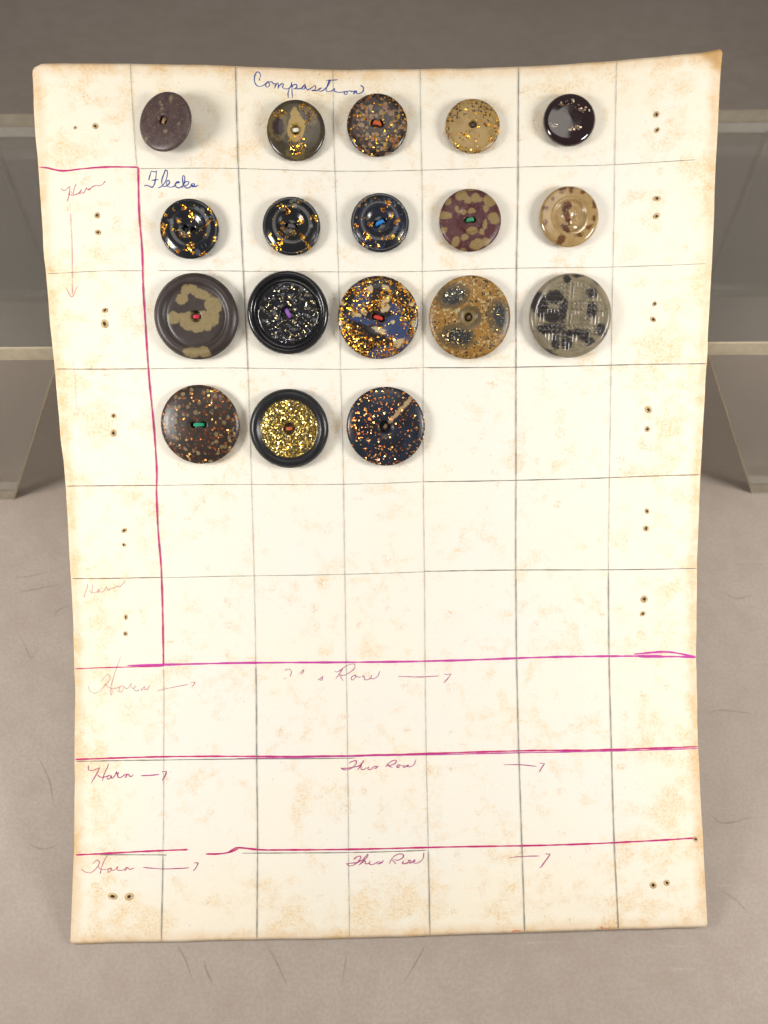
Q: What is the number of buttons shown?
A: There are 18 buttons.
